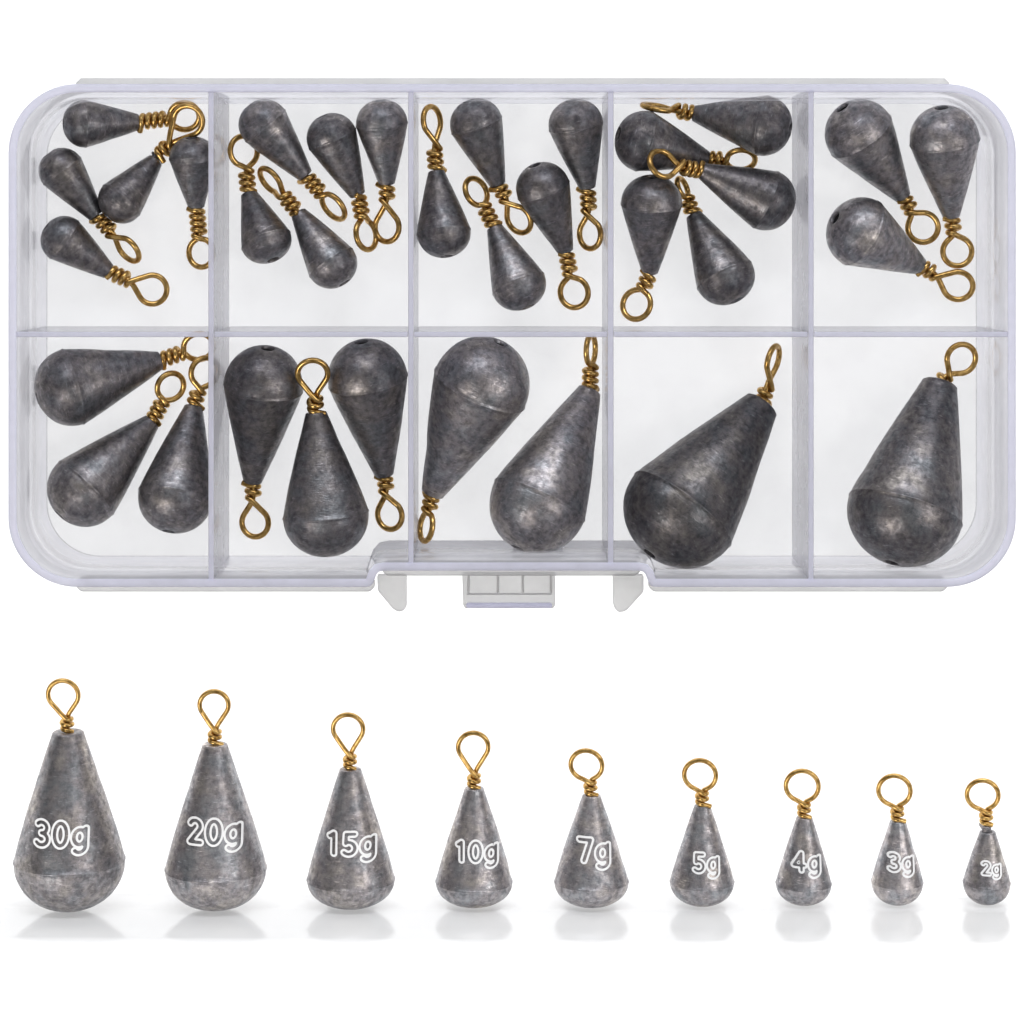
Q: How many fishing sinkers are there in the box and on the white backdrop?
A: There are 42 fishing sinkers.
